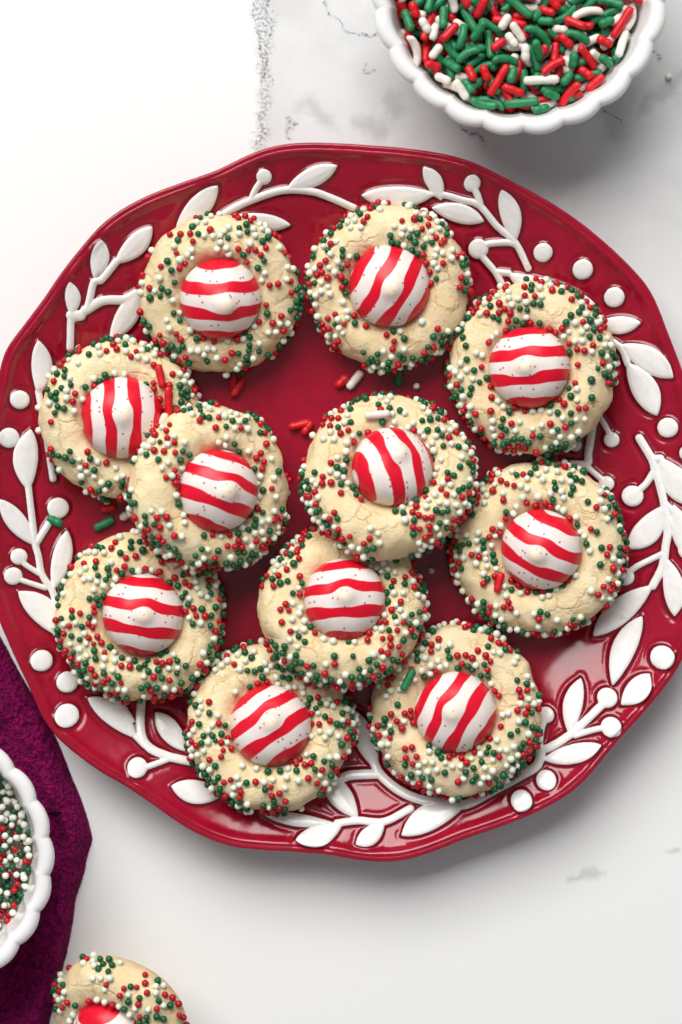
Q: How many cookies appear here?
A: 12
